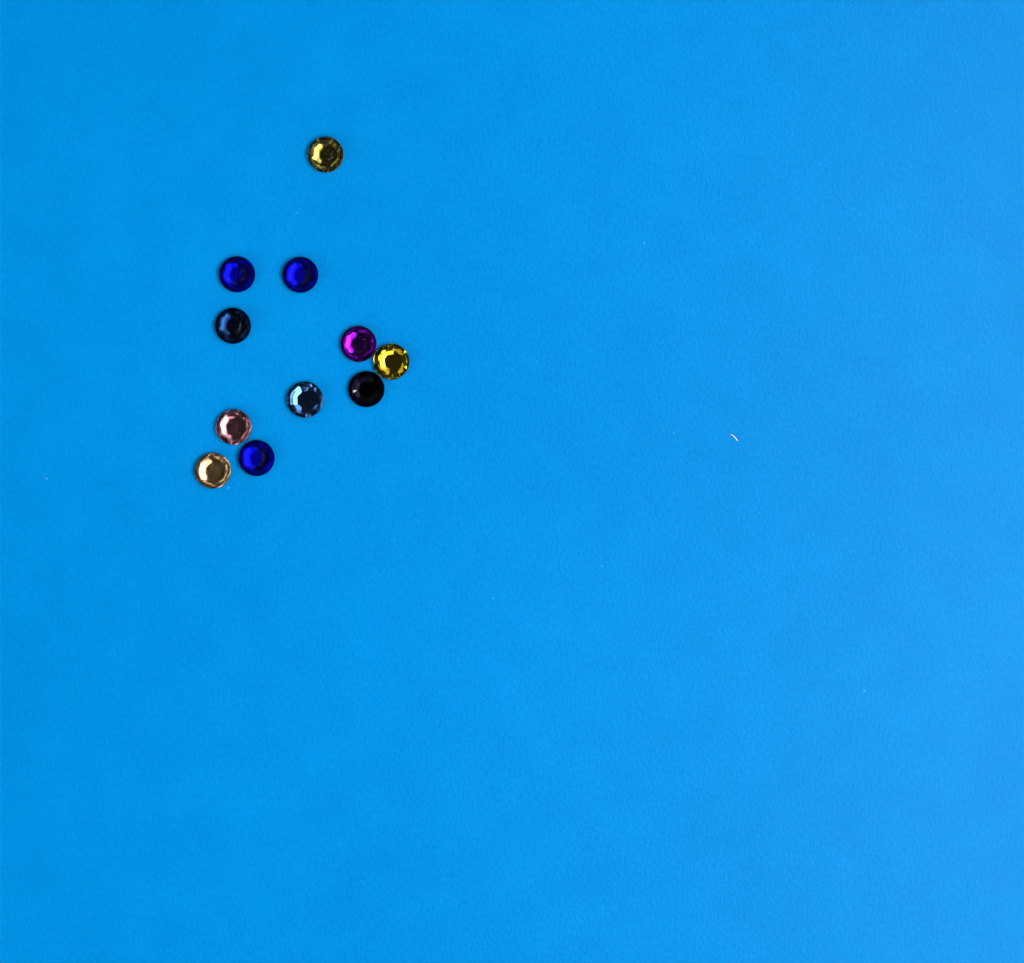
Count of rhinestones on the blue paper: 11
